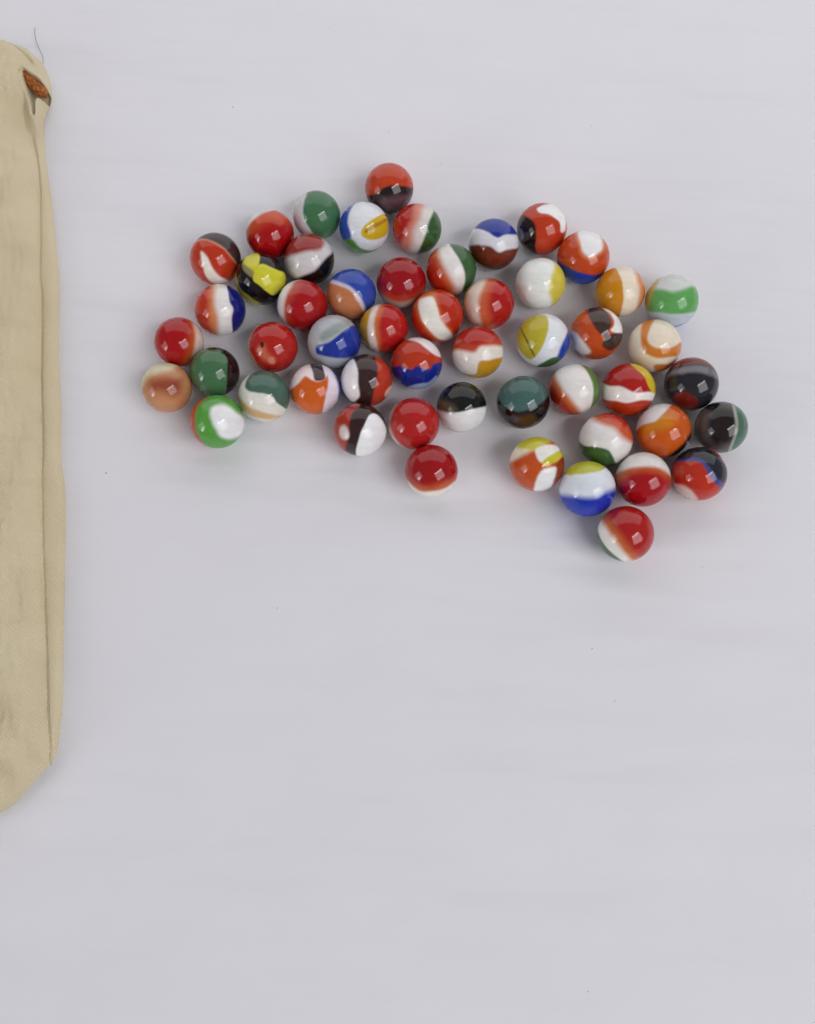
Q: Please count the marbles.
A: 52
